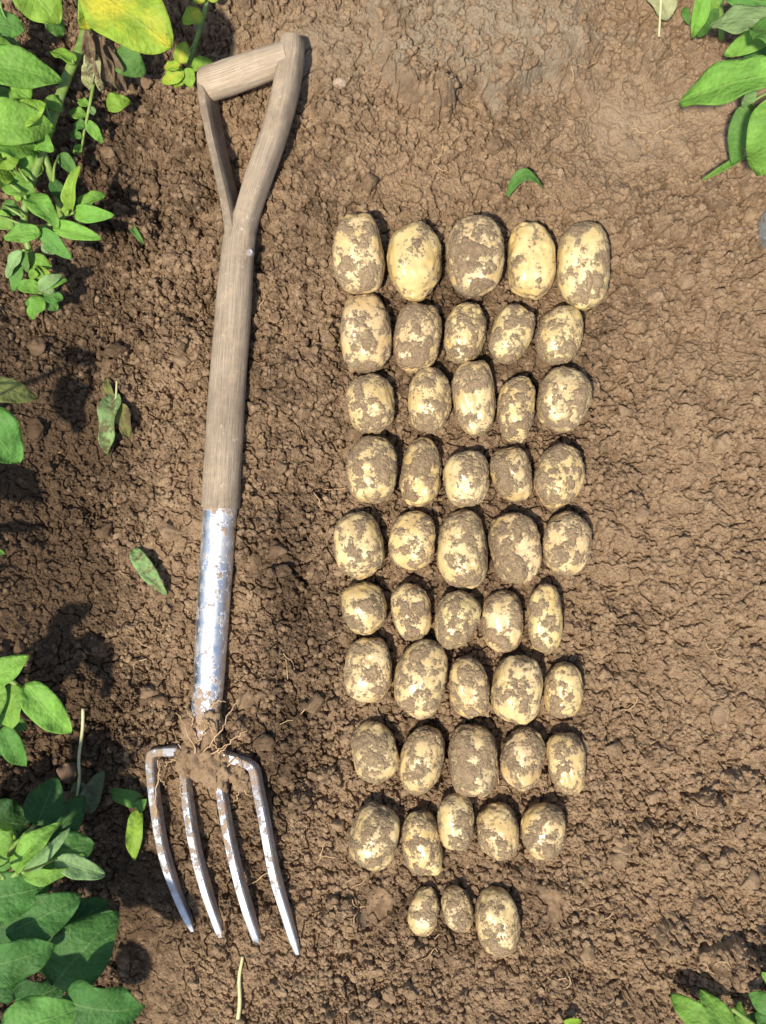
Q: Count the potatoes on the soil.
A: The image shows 48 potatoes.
